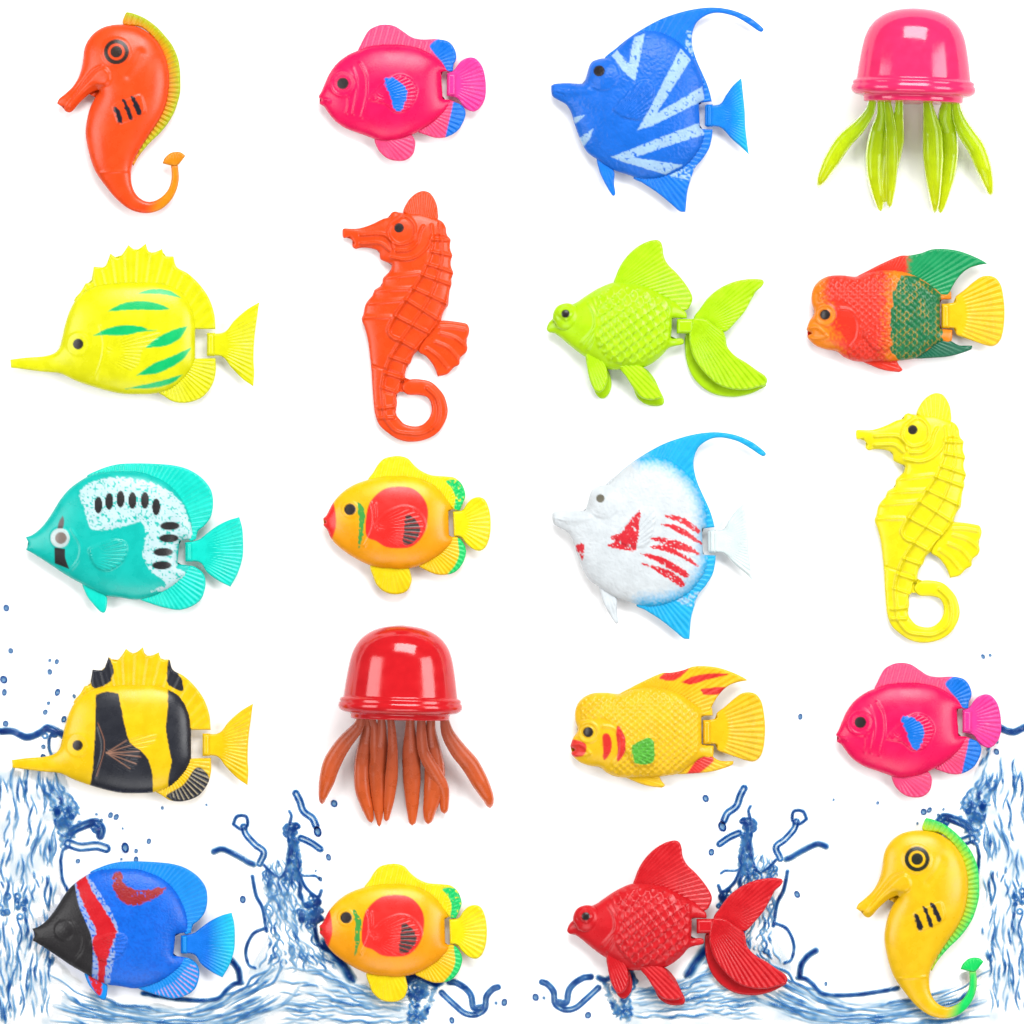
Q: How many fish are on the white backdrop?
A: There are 14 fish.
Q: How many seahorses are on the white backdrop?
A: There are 4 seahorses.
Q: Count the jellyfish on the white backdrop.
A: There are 2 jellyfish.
